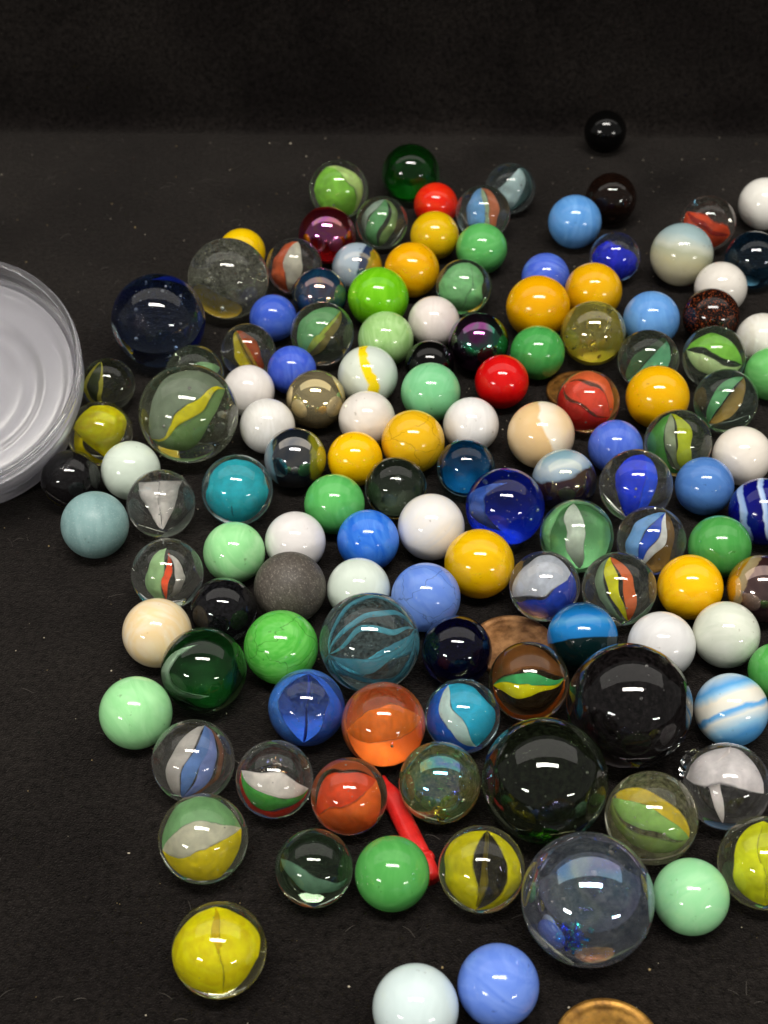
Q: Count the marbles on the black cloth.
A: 131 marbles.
